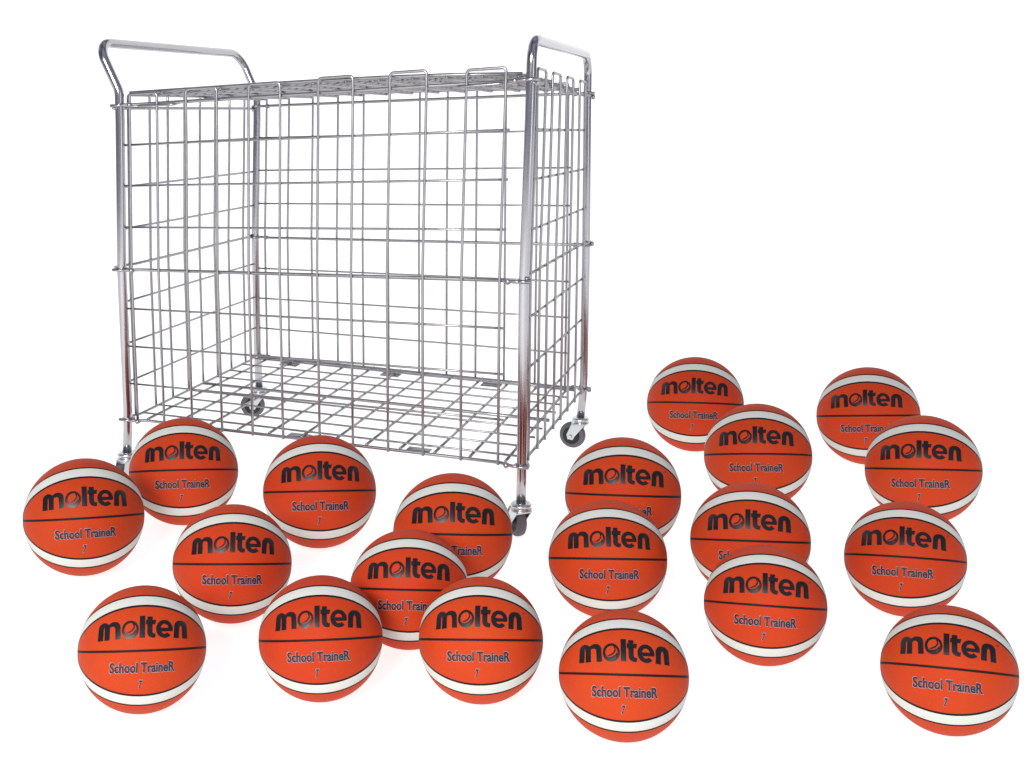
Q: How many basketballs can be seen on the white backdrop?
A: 20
